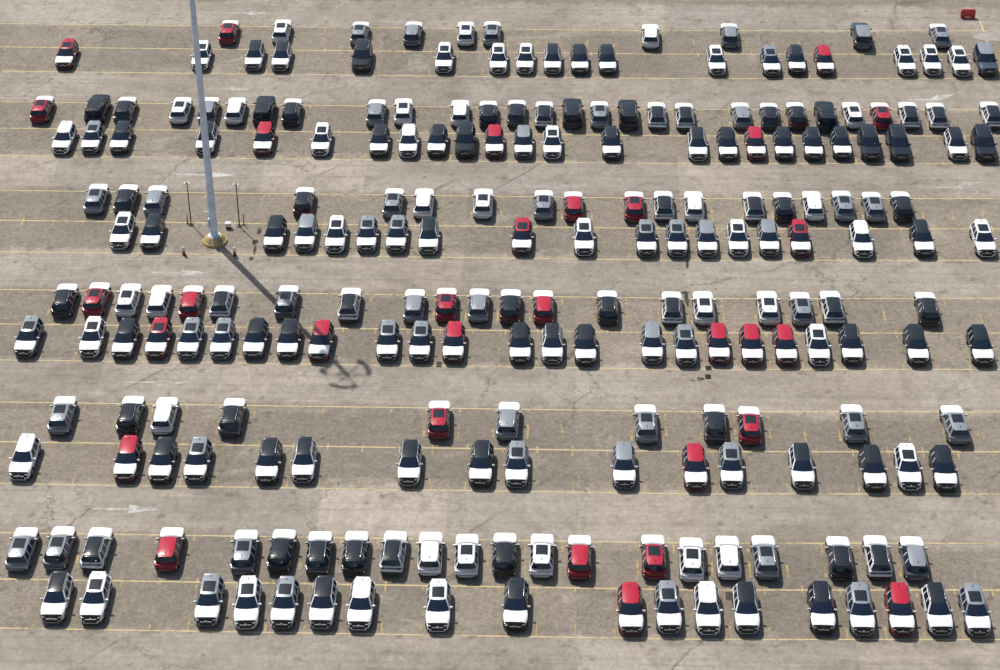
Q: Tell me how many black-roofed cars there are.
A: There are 91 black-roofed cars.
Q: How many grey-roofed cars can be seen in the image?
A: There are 57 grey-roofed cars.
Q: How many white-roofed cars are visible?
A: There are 49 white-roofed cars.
